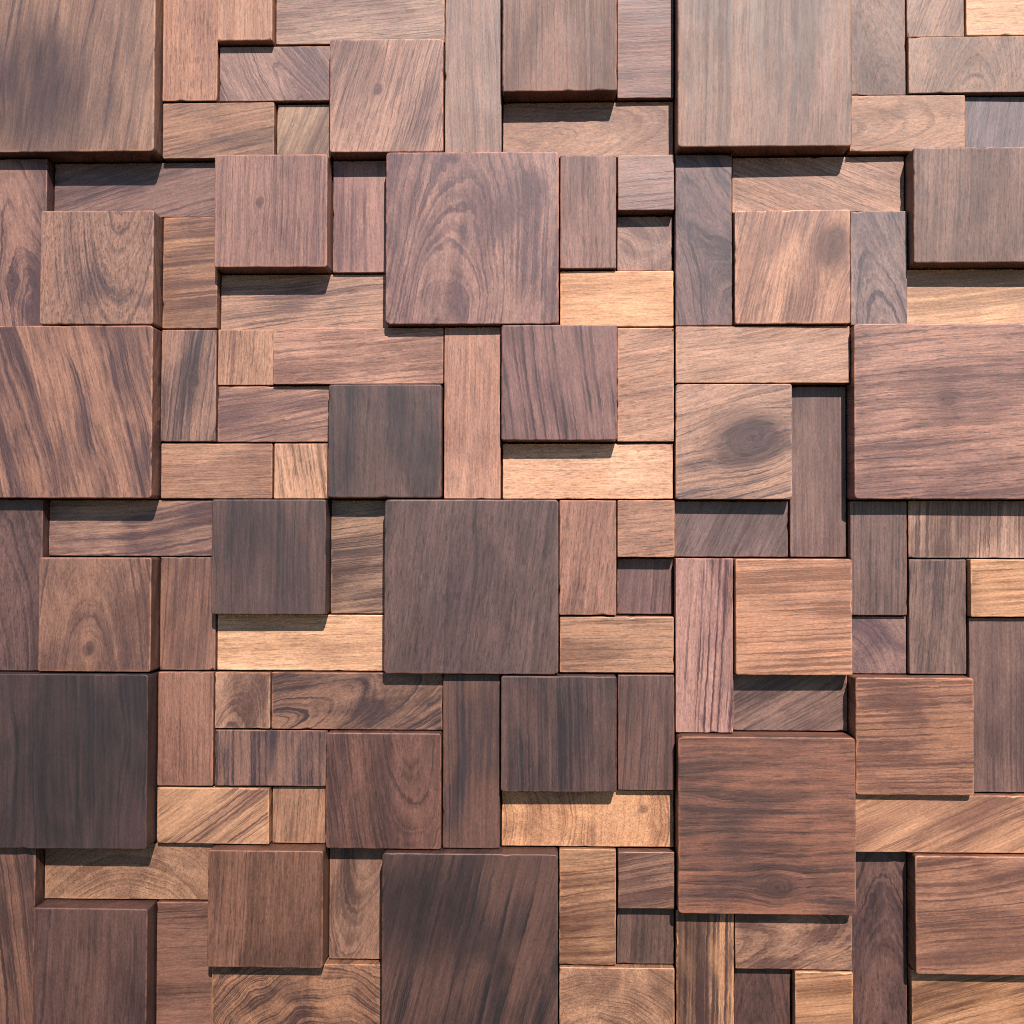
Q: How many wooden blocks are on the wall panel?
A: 109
